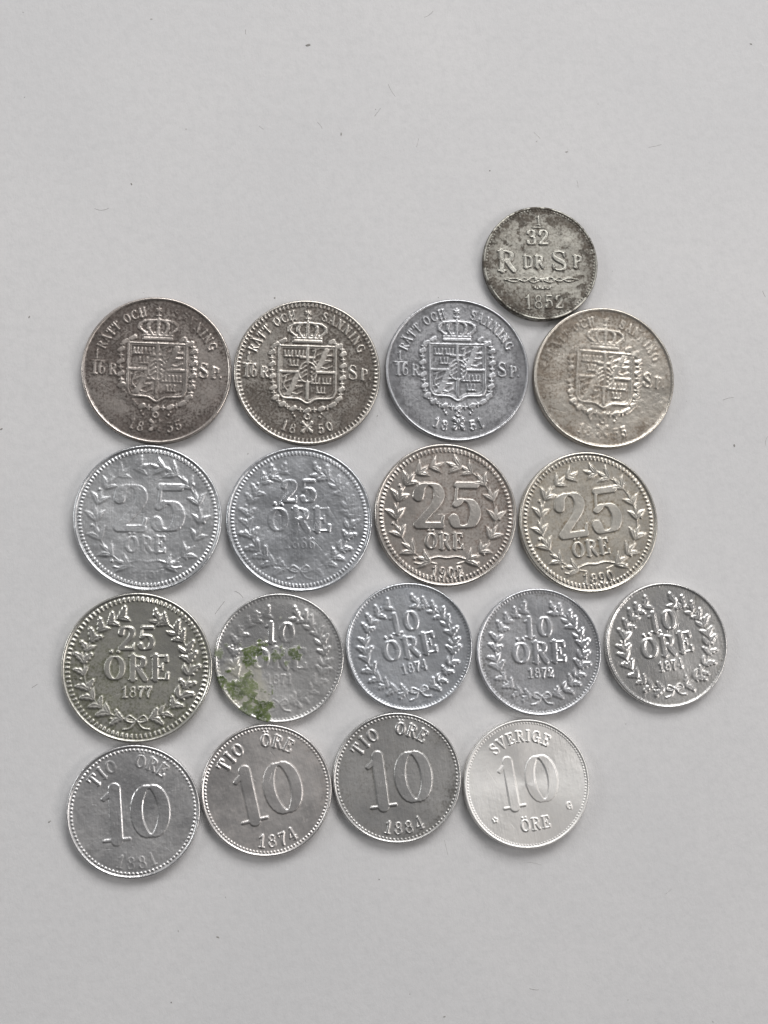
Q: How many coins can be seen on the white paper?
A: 18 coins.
